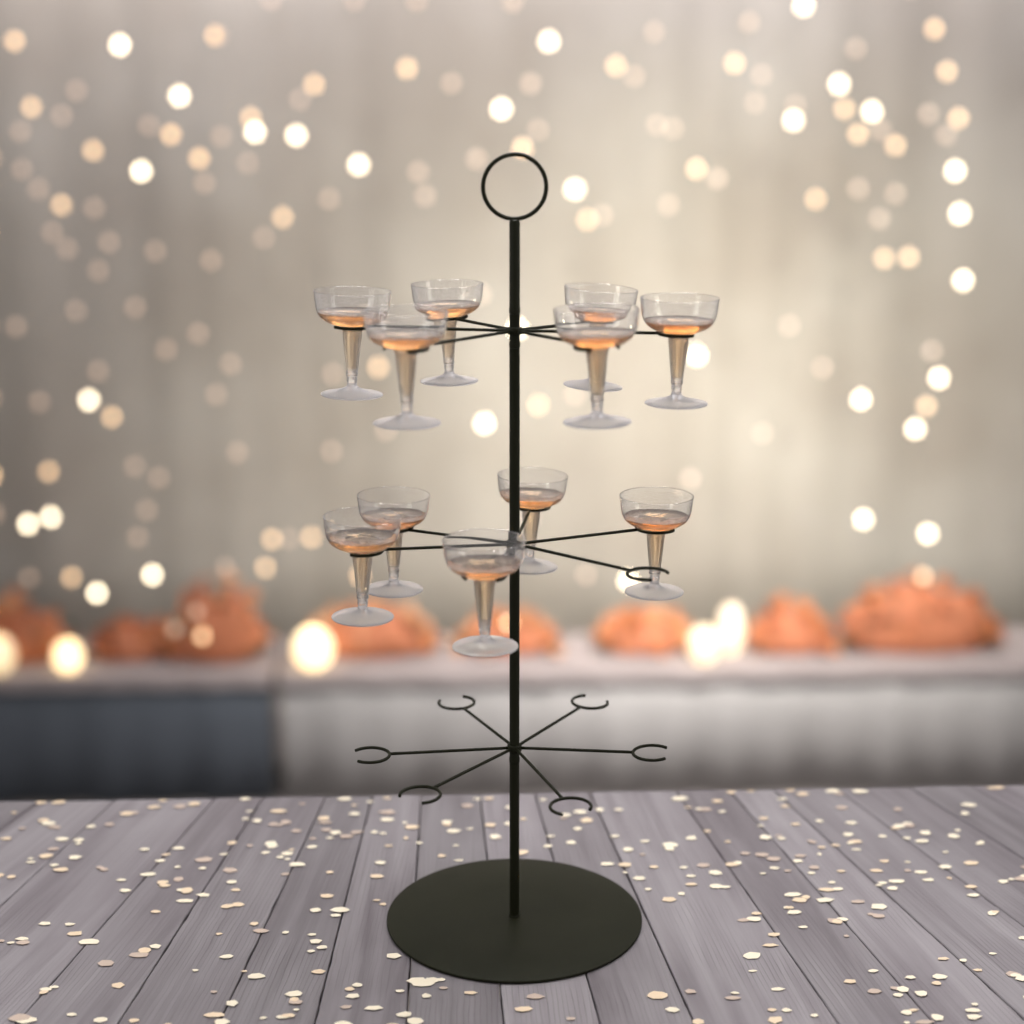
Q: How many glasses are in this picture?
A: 11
